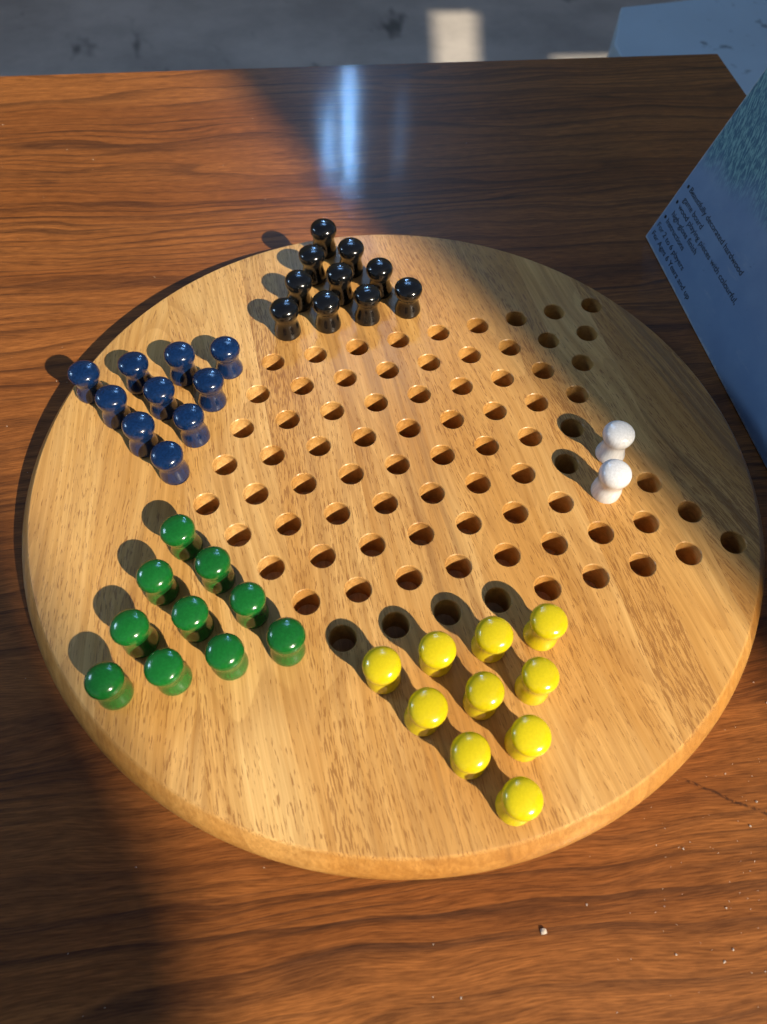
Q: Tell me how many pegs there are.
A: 42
